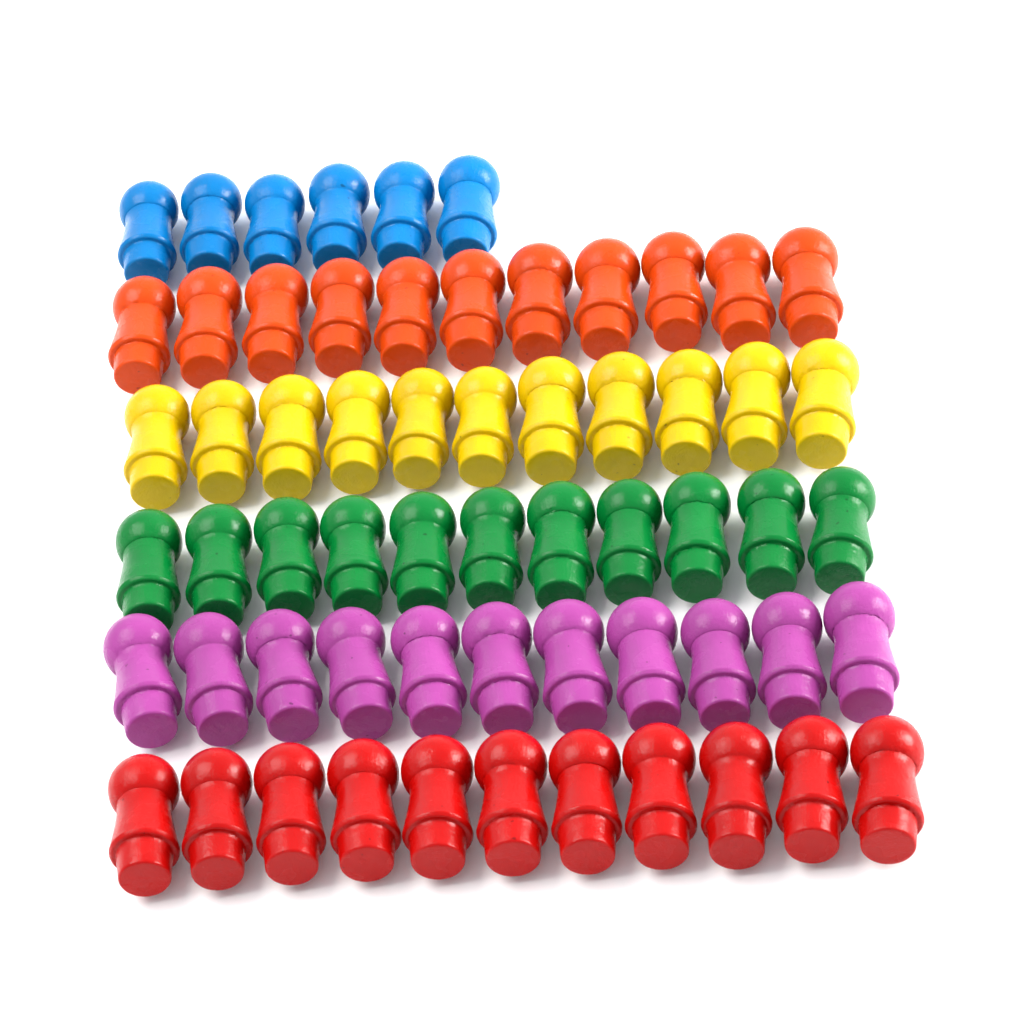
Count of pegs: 61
